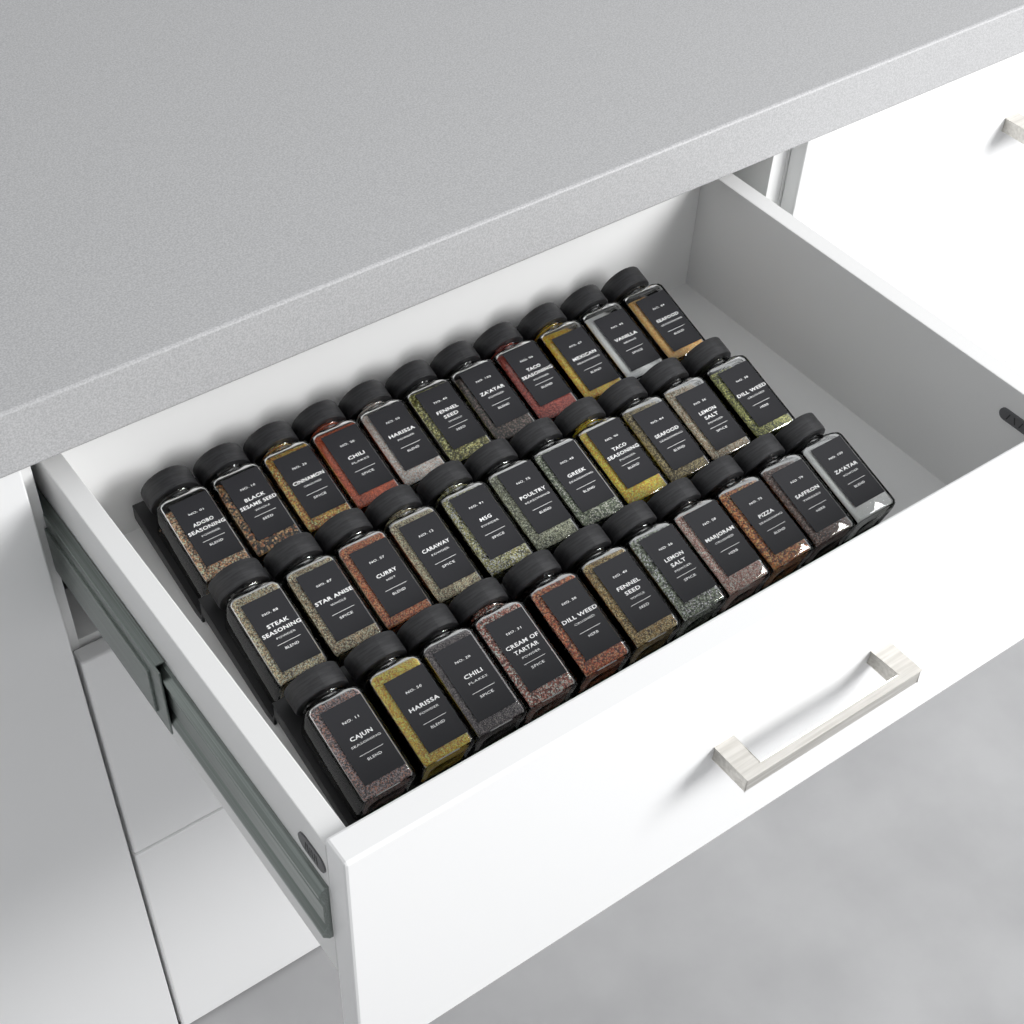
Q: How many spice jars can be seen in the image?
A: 33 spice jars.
